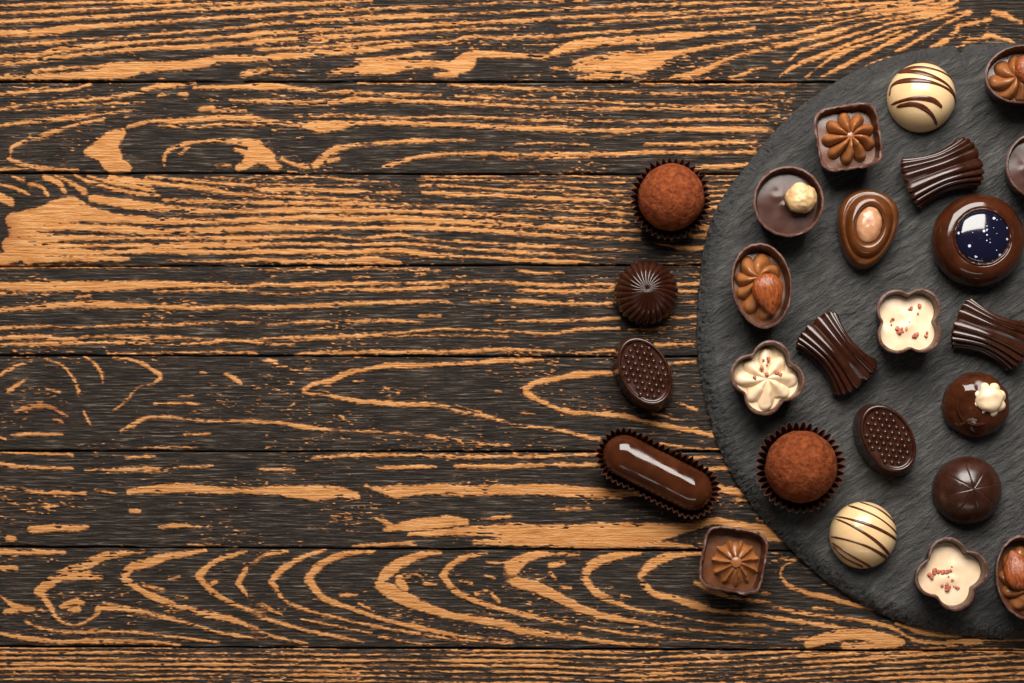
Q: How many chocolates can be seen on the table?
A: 25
